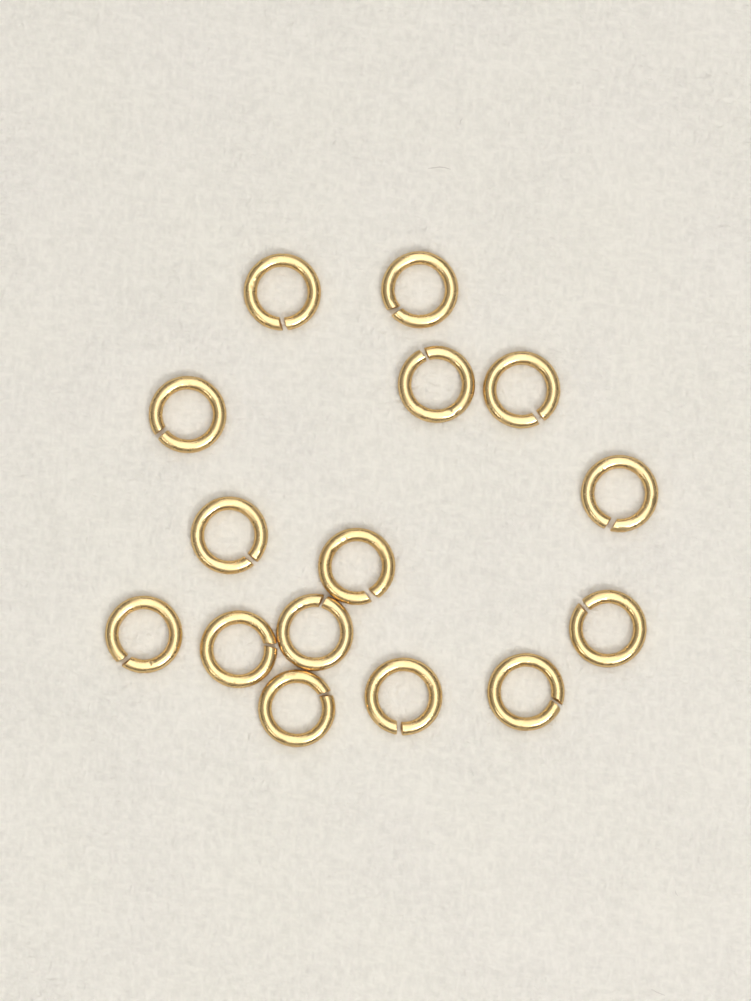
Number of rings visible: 15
